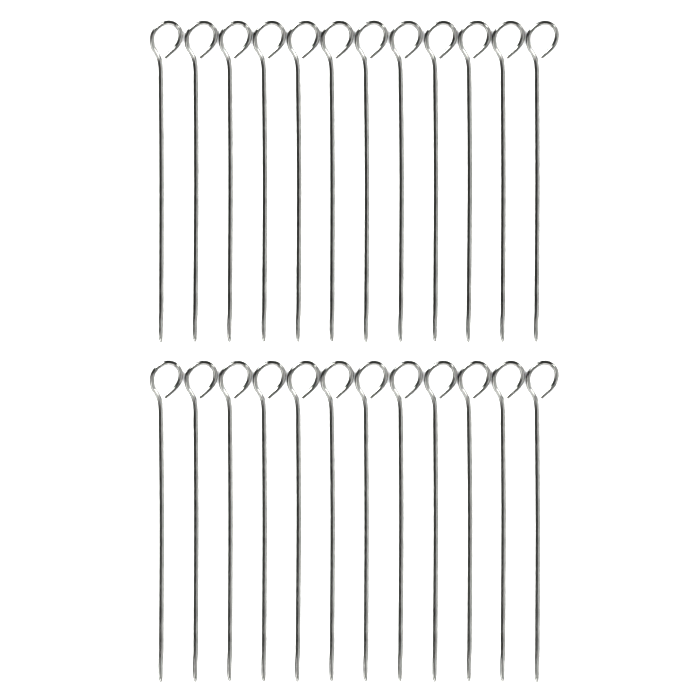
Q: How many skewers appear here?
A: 24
